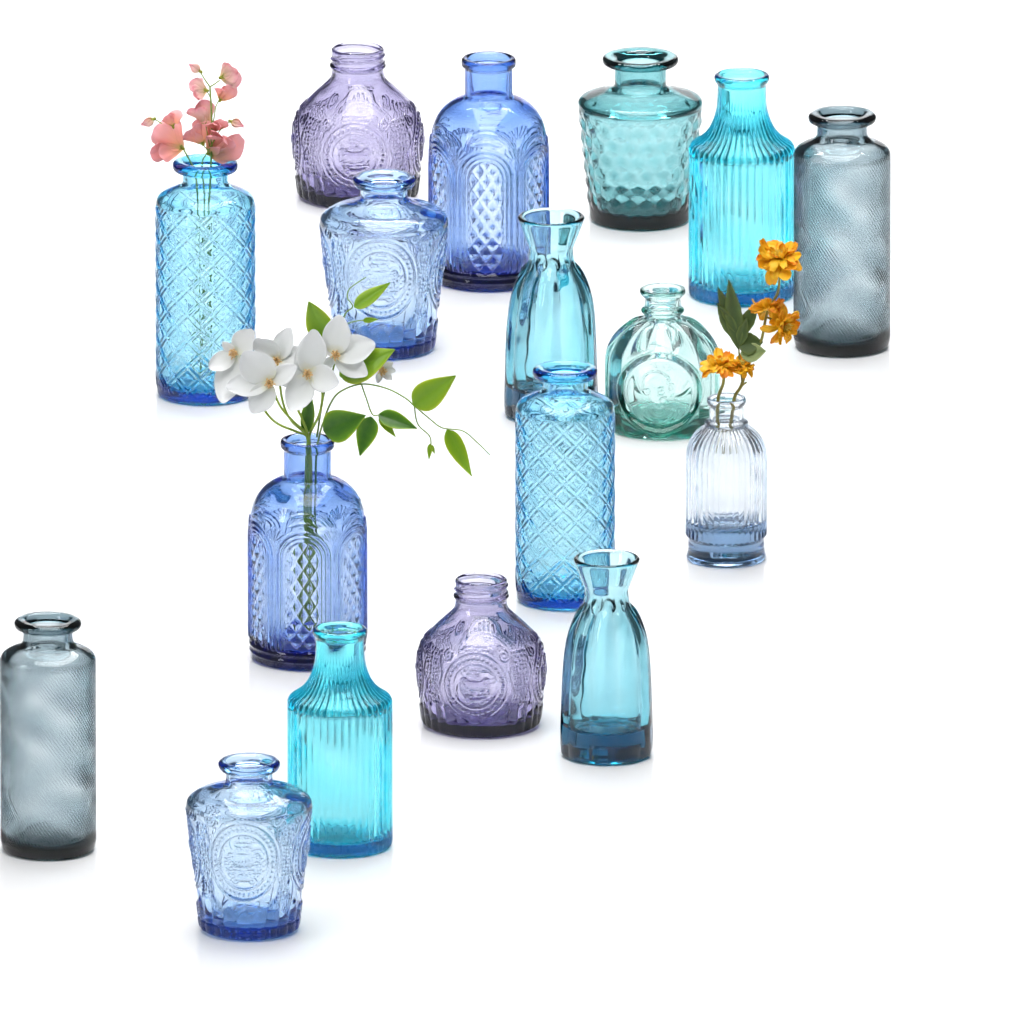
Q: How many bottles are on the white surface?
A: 17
